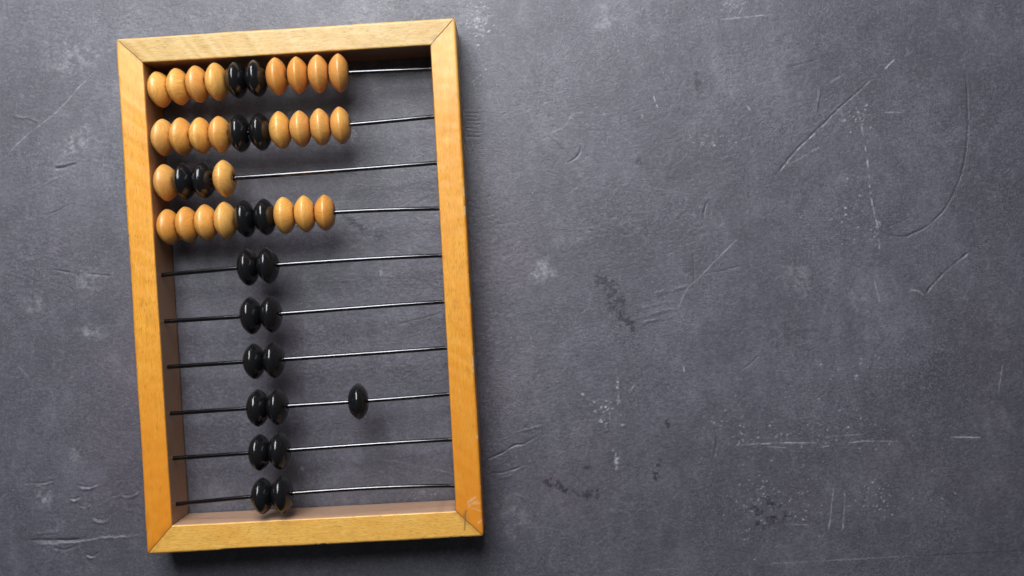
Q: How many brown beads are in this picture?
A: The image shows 25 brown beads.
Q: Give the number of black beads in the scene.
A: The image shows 21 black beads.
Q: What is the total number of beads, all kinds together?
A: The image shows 46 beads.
